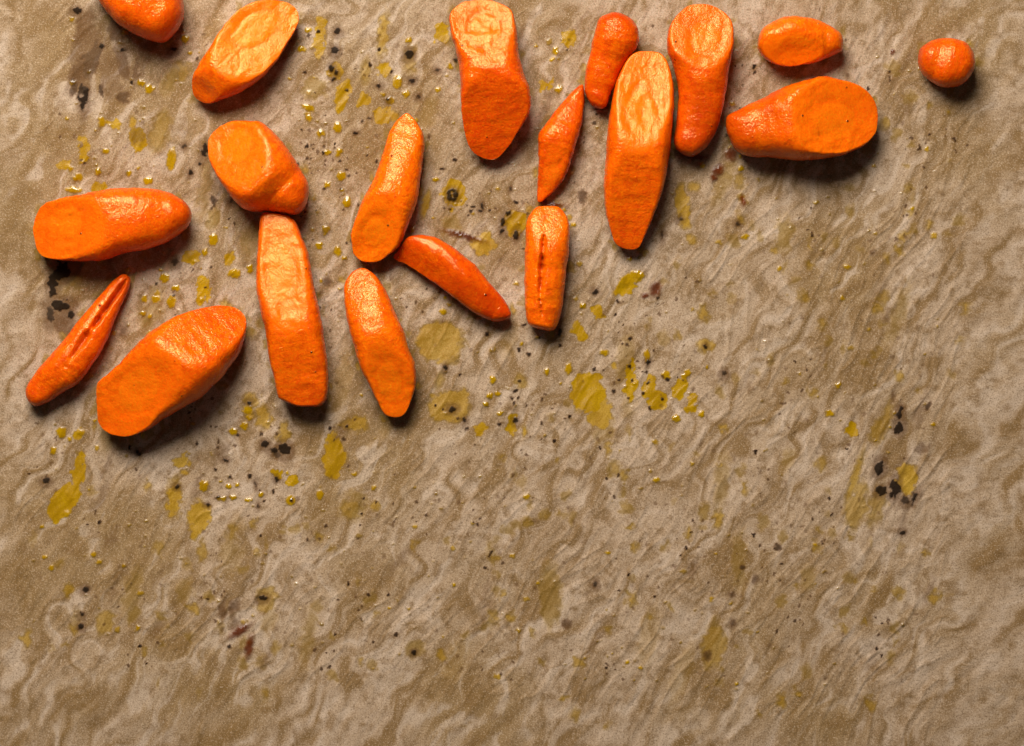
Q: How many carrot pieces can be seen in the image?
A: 19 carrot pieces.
